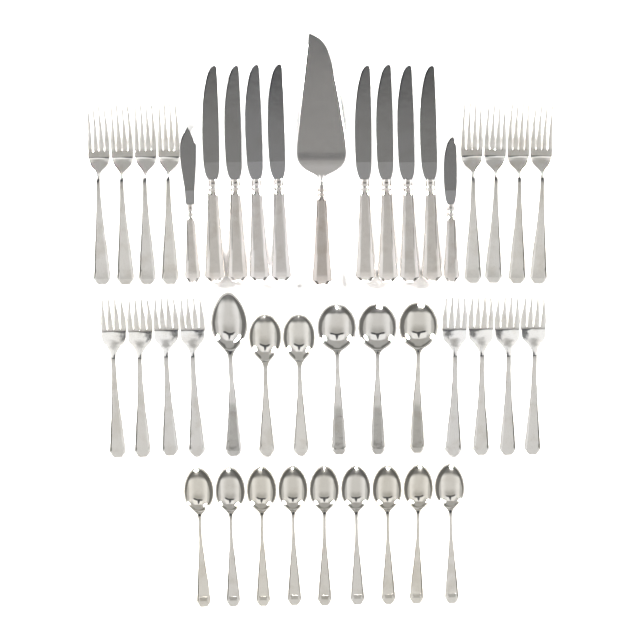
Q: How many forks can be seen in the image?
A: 16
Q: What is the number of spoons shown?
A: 15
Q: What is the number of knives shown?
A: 10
